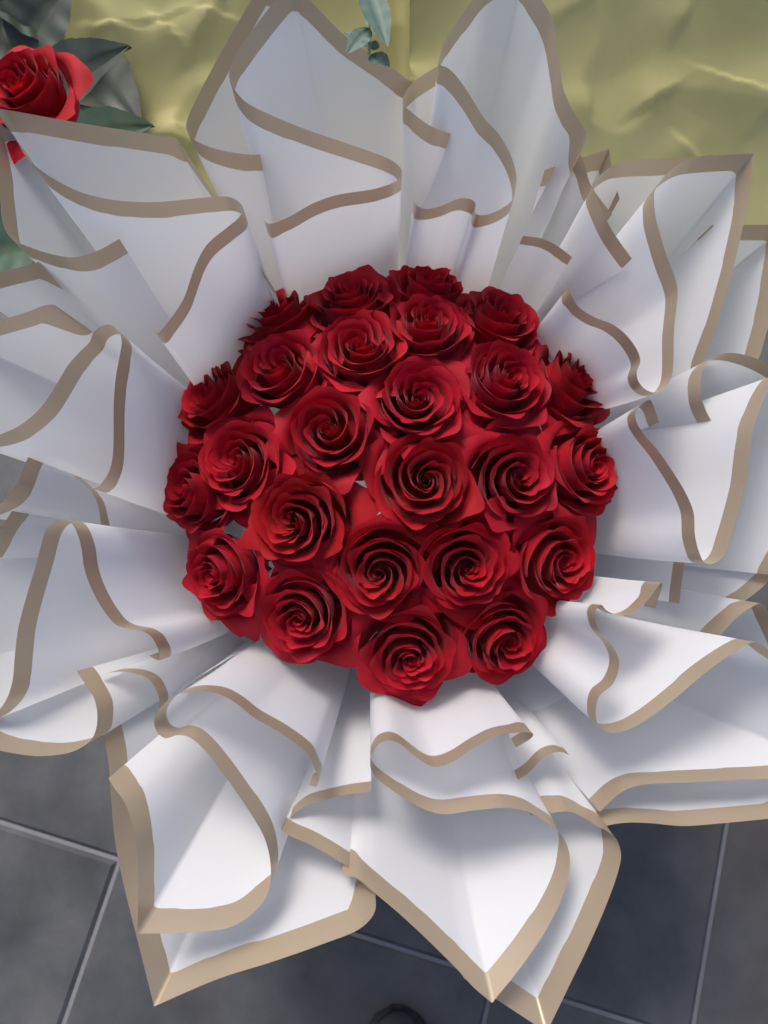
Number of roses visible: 26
